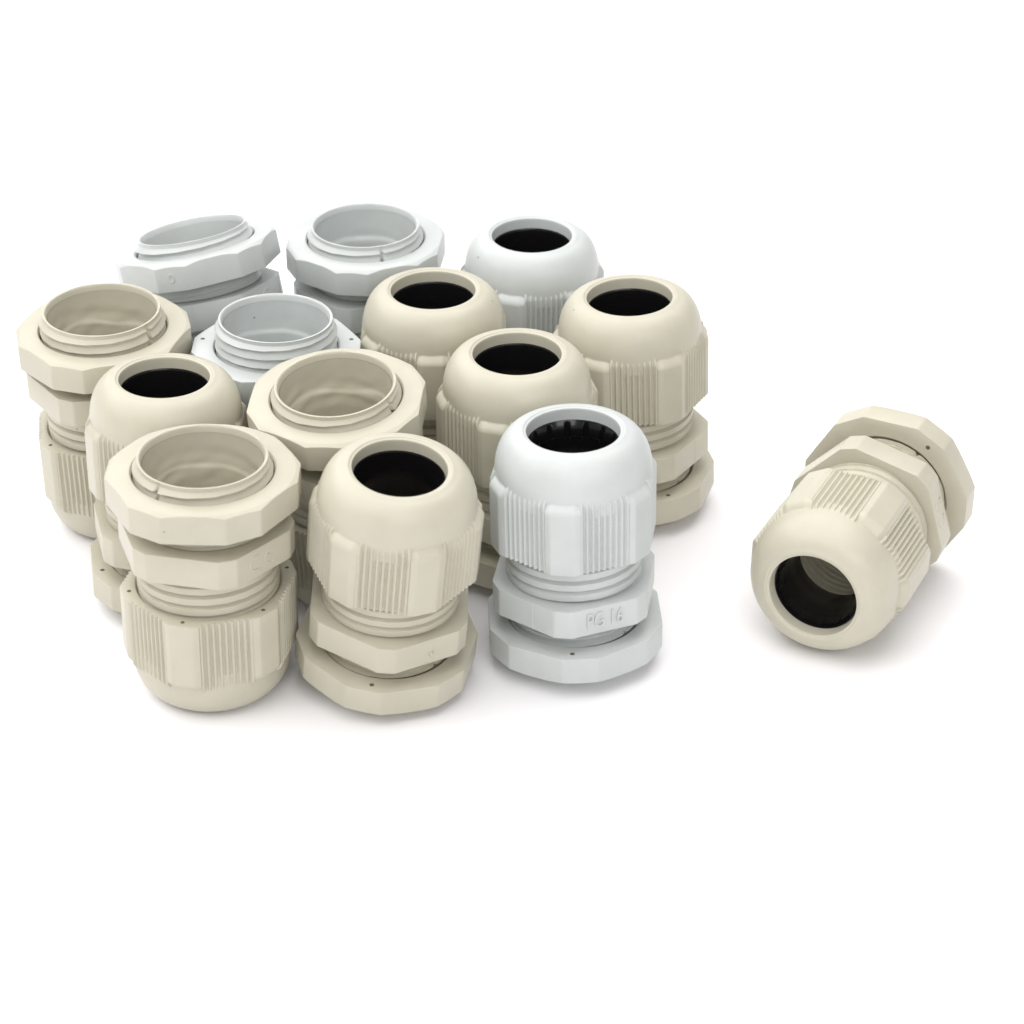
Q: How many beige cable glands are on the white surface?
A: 9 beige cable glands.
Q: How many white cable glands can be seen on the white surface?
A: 5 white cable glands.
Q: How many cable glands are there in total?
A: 14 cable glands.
